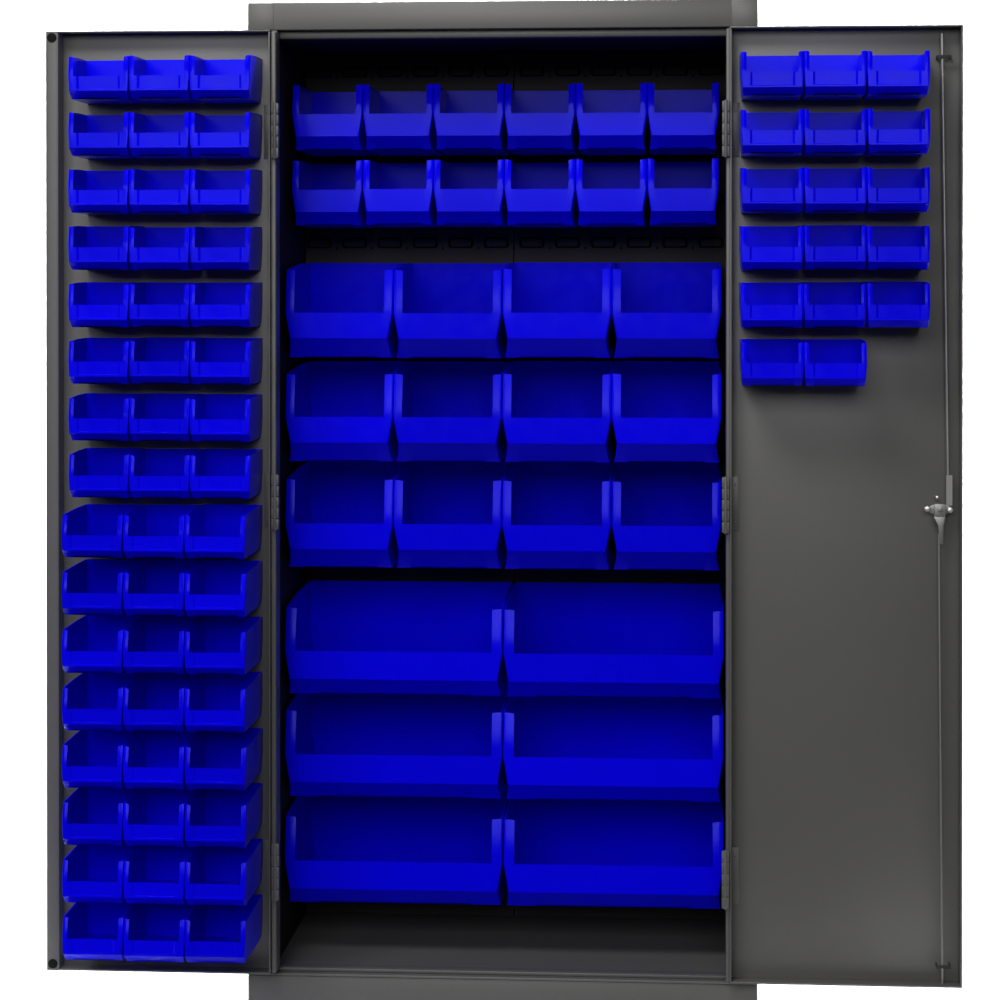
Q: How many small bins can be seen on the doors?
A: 65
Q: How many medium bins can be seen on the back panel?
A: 12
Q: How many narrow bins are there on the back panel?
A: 12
